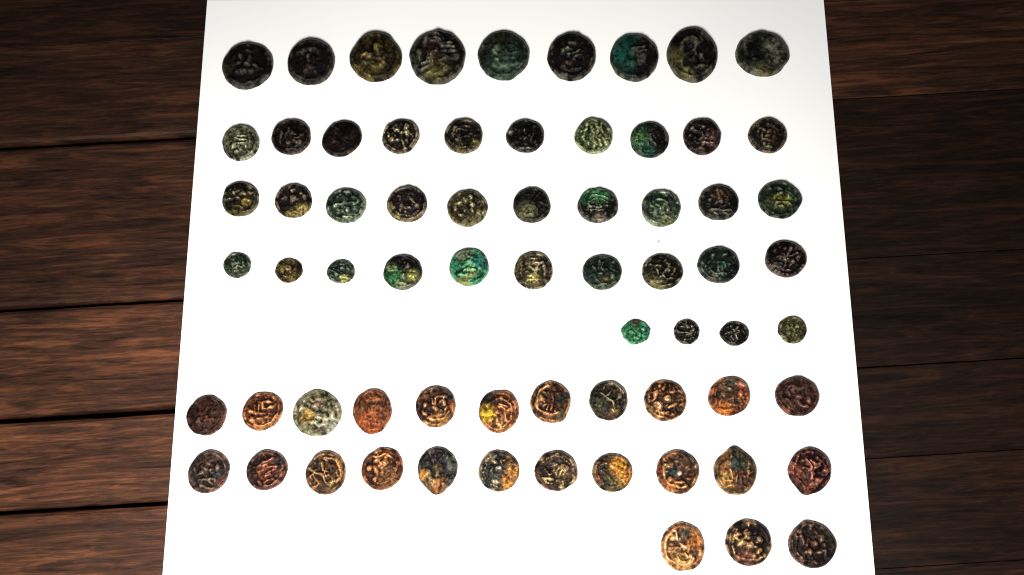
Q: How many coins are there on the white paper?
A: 68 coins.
